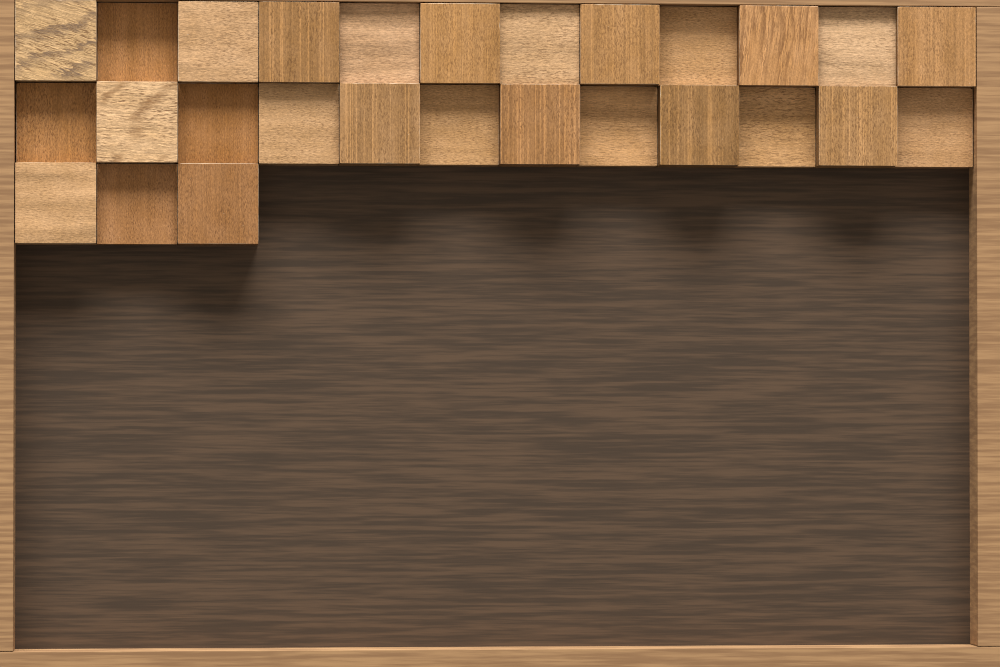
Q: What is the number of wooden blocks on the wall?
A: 27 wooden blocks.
